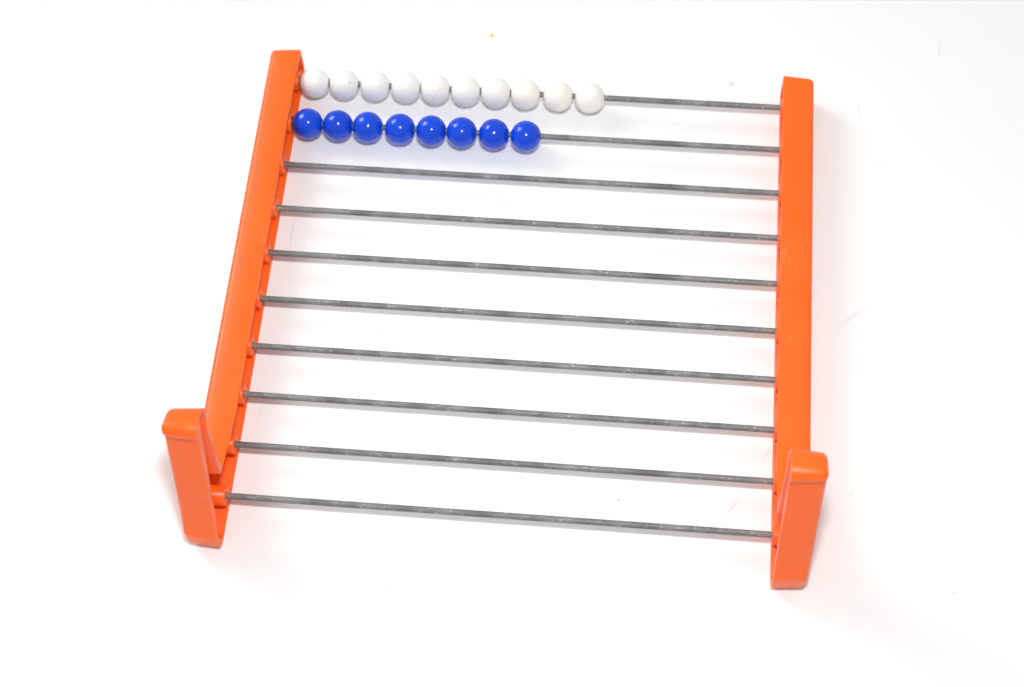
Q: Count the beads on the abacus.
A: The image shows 18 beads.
